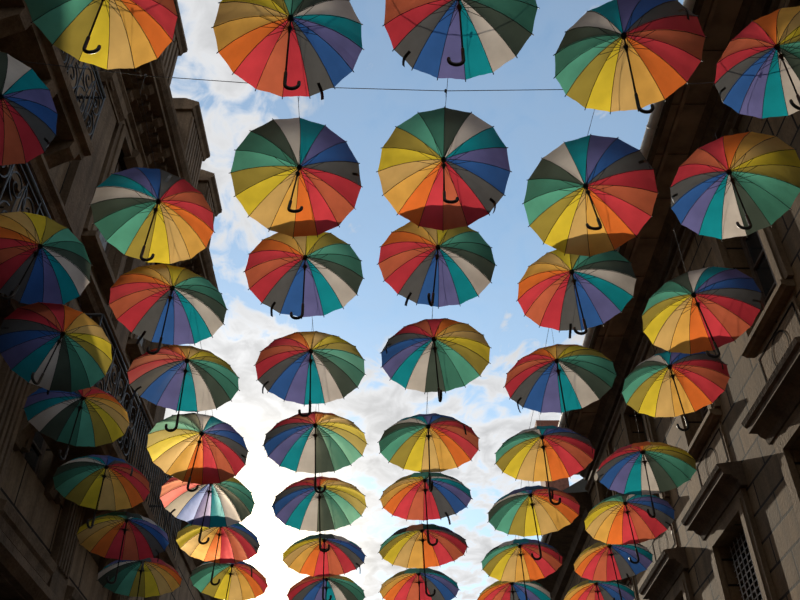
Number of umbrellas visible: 47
